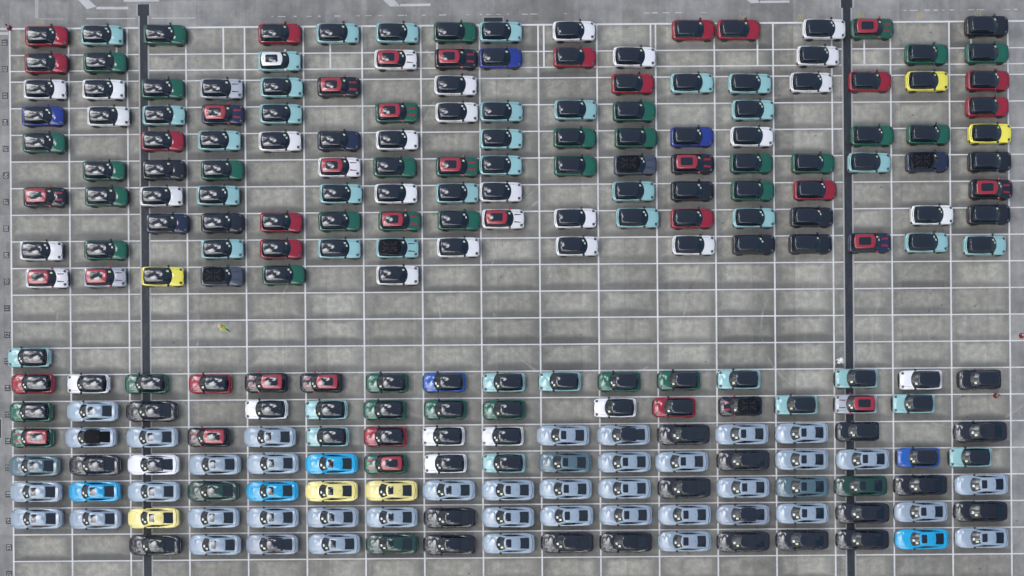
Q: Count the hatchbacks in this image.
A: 168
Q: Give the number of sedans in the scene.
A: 72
